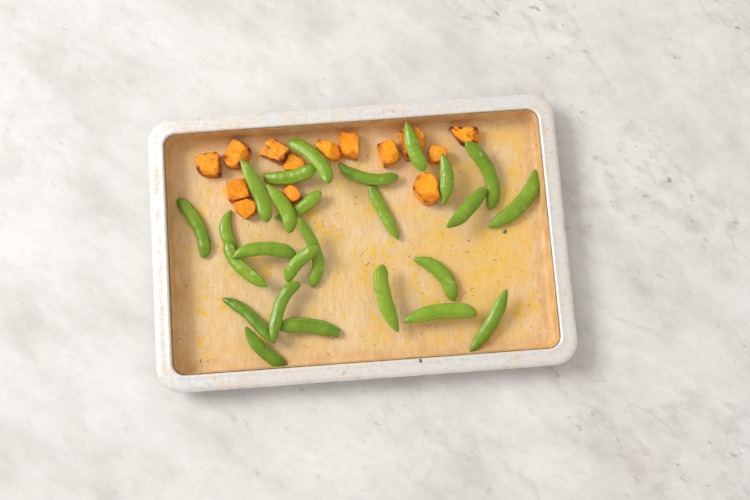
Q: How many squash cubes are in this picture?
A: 14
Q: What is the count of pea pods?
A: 26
